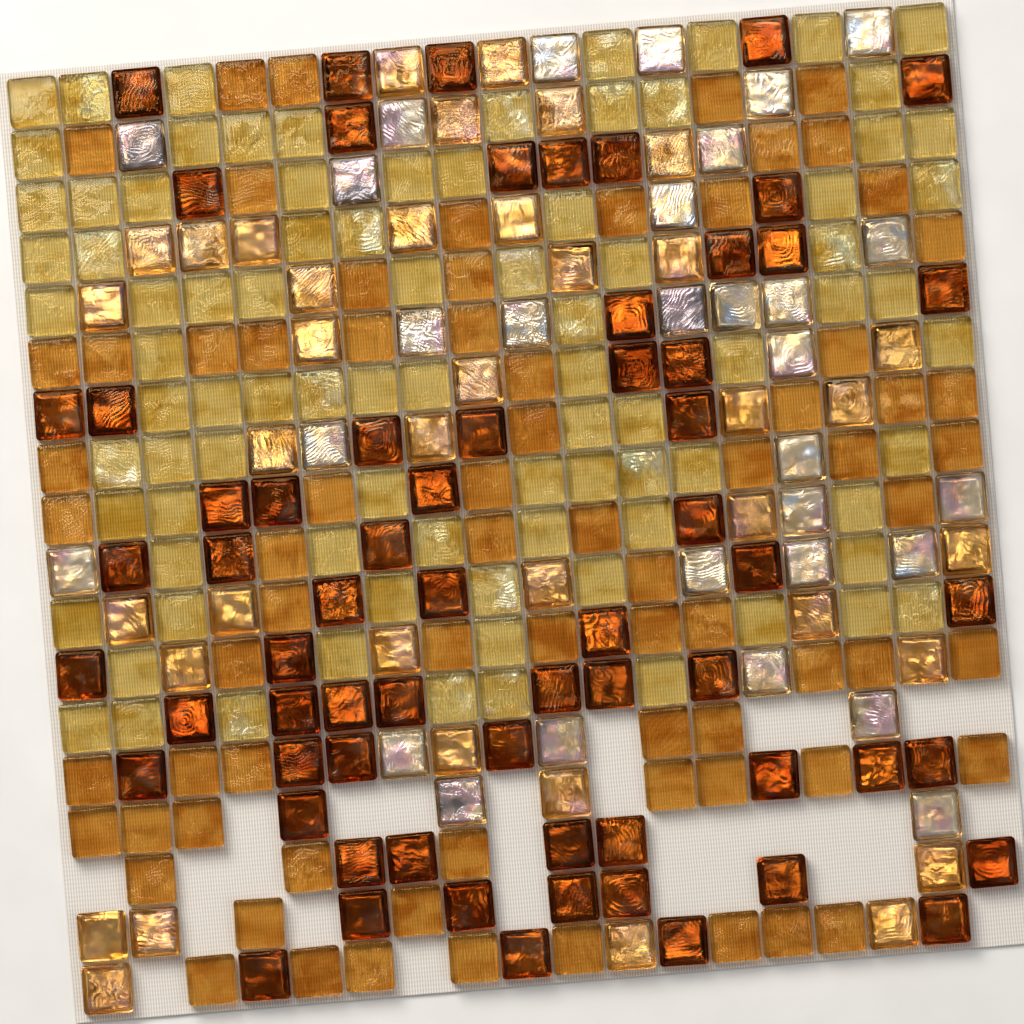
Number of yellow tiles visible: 88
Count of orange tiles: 111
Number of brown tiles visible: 65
